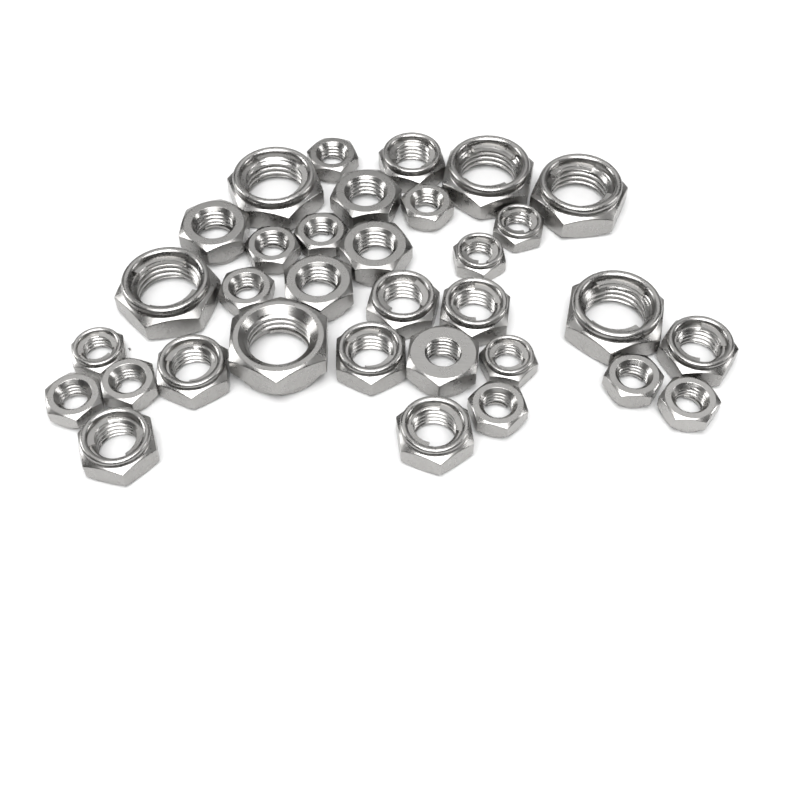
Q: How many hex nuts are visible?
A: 33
